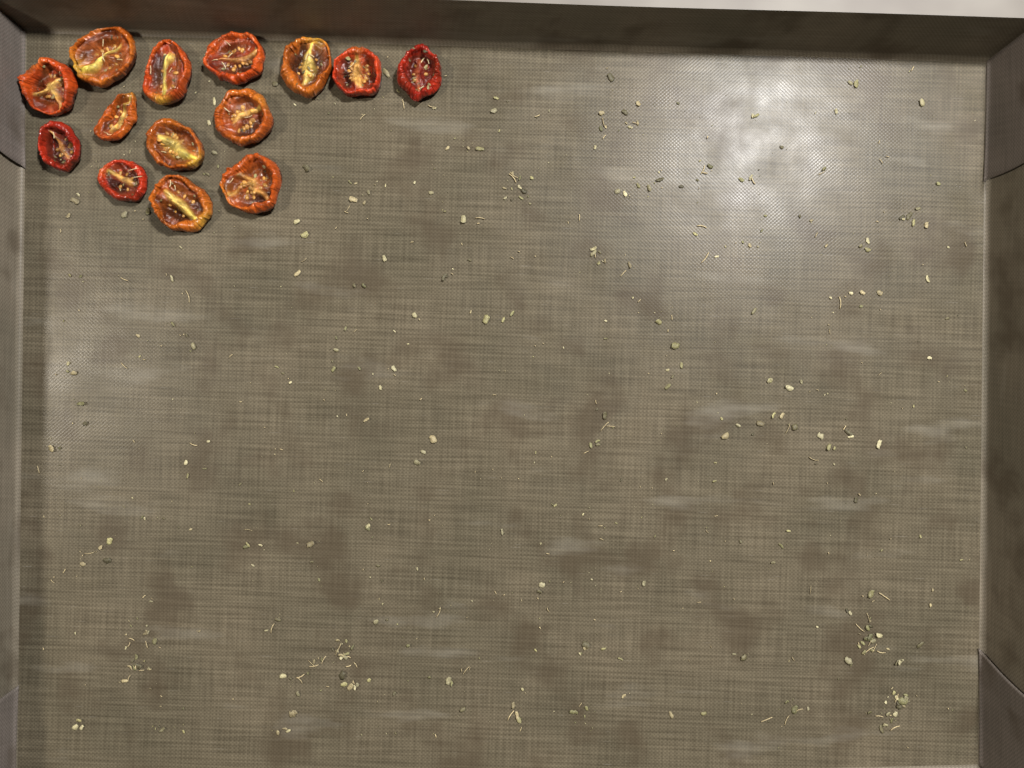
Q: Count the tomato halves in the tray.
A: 14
